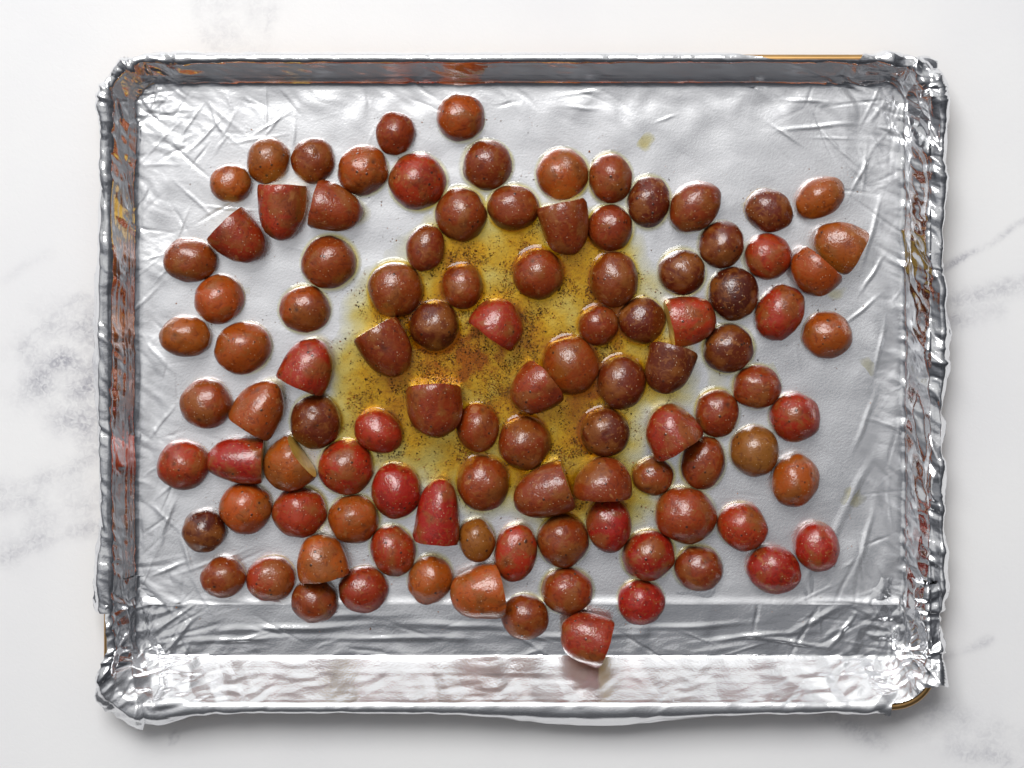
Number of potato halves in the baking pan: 103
